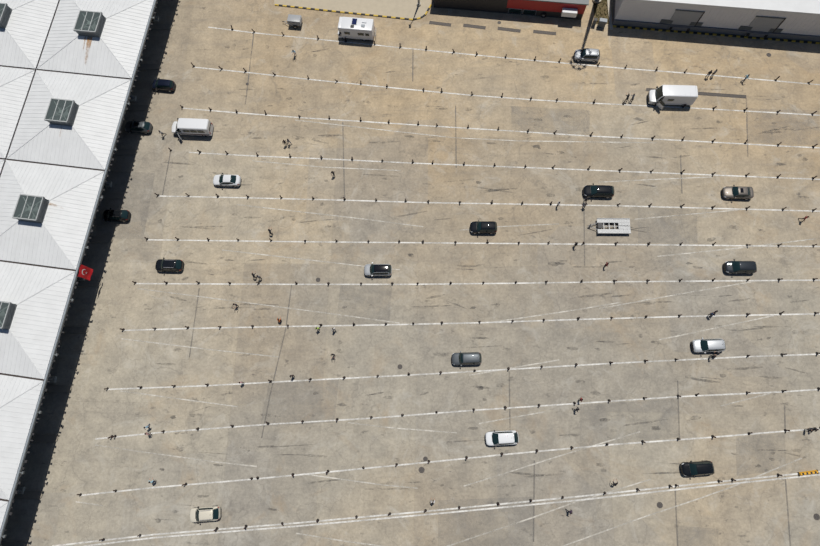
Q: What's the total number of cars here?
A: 16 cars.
